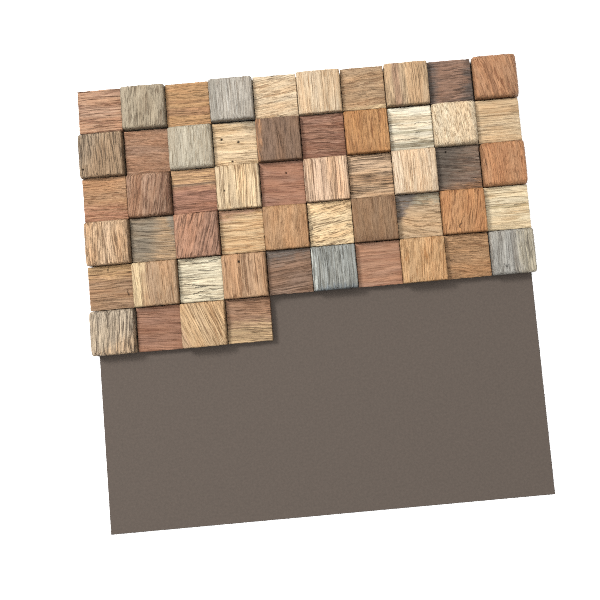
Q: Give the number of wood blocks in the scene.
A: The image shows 54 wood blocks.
